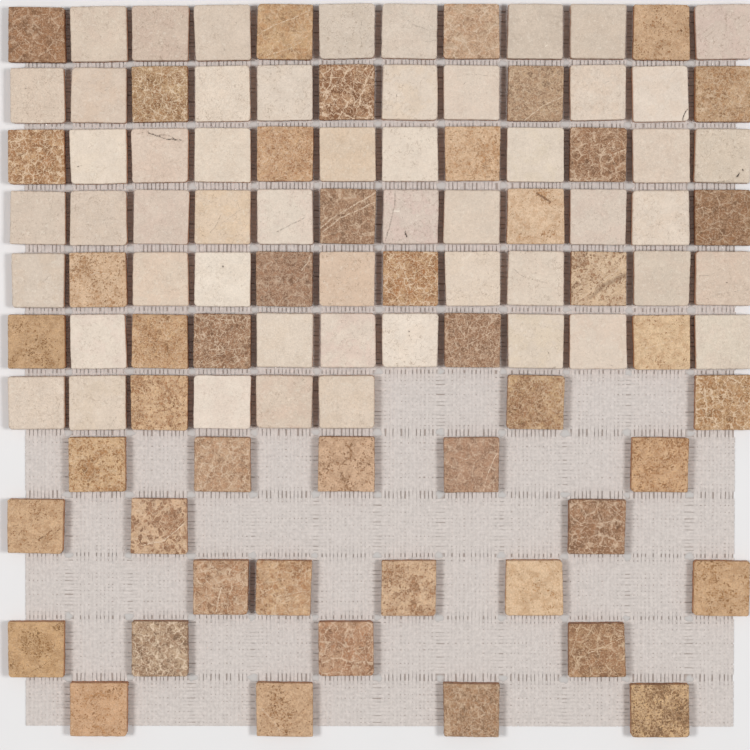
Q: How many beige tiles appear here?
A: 53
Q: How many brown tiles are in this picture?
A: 48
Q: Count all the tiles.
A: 101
